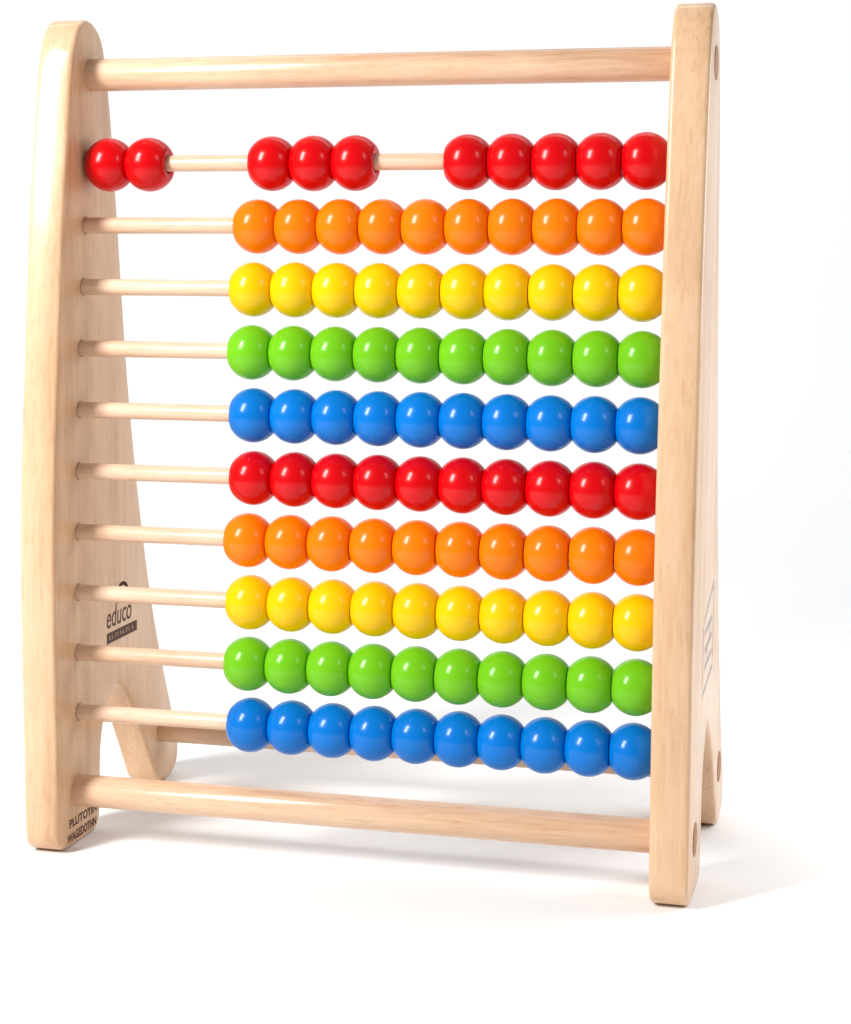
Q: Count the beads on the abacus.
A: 100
